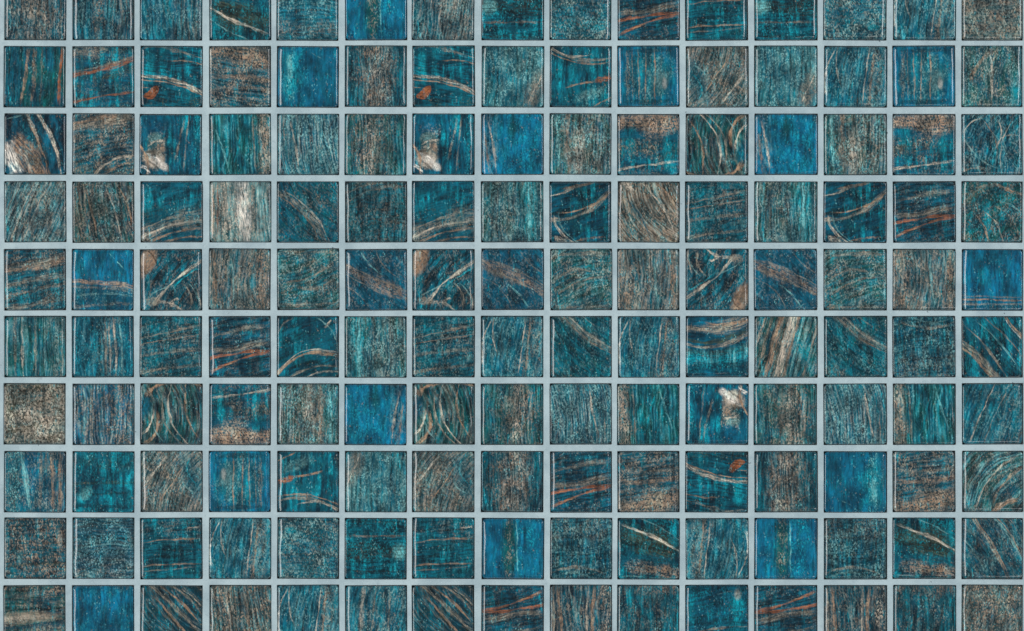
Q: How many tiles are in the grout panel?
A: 150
